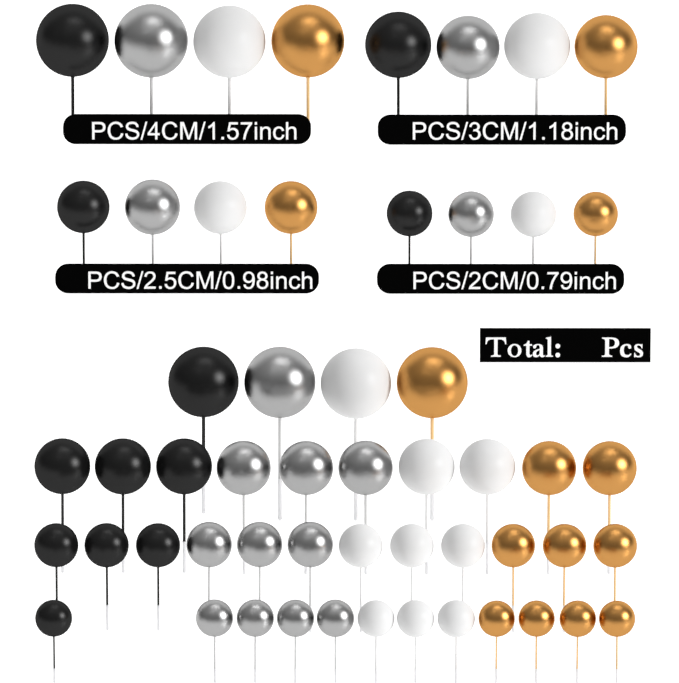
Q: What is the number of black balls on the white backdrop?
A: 12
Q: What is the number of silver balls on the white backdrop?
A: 15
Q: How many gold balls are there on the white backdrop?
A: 14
